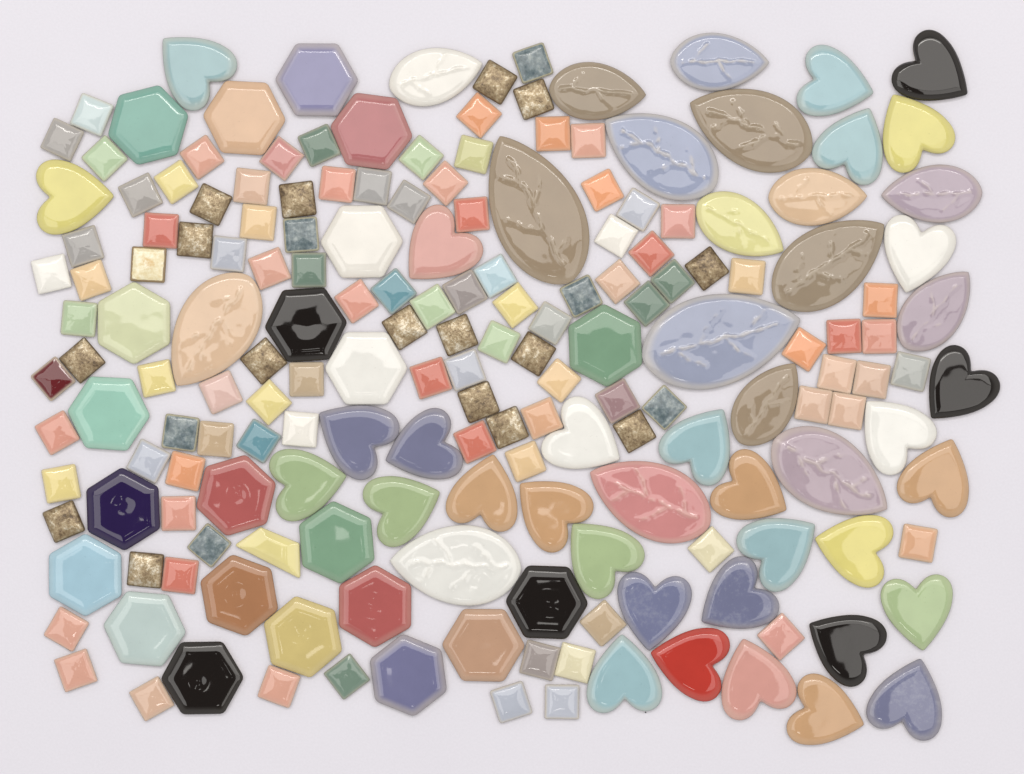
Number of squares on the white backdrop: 111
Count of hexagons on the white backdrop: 22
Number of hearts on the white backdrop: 32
